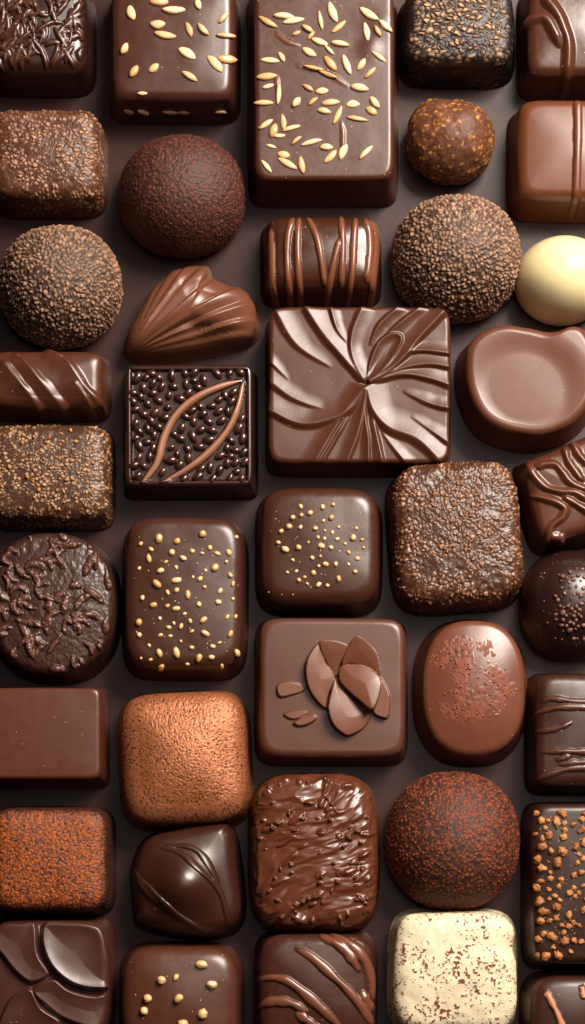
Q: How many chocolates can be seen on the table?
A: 40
